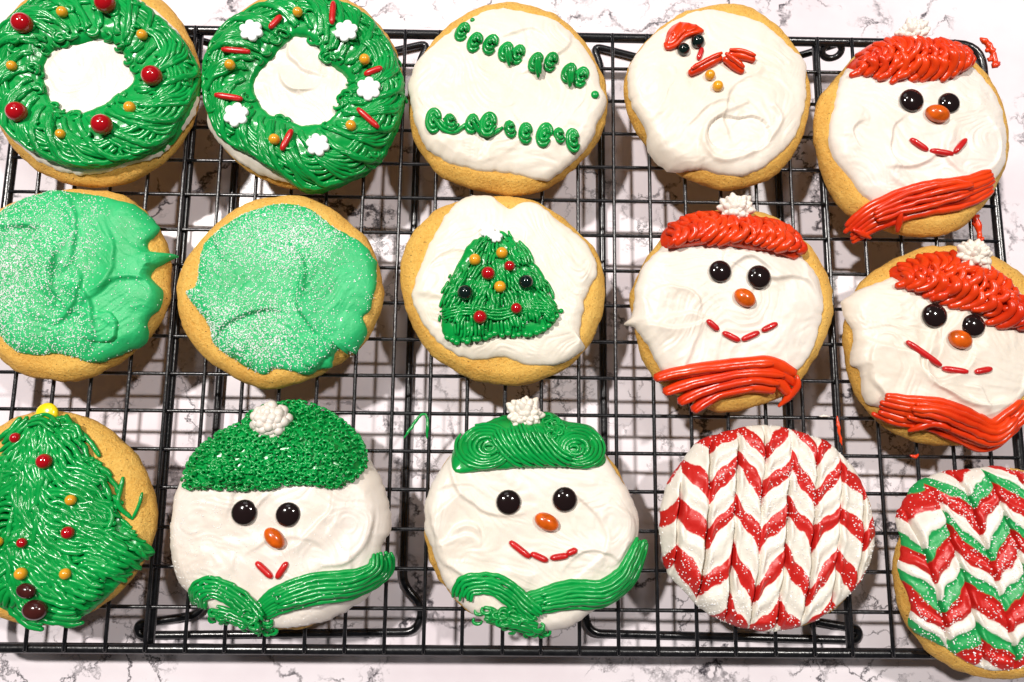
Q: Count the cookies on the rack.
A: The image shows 15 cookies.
